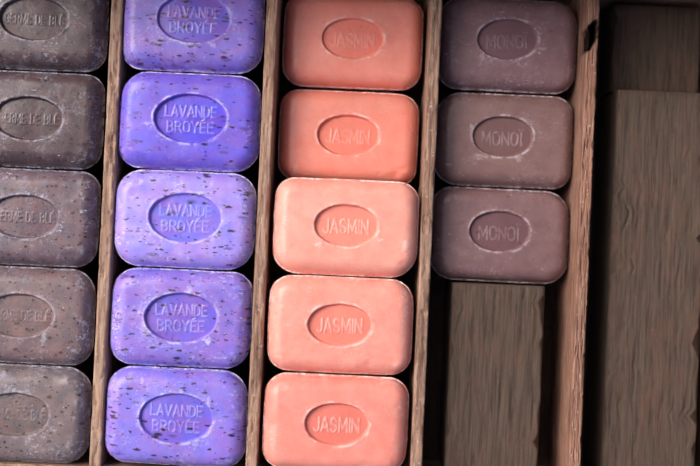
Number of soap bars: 18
